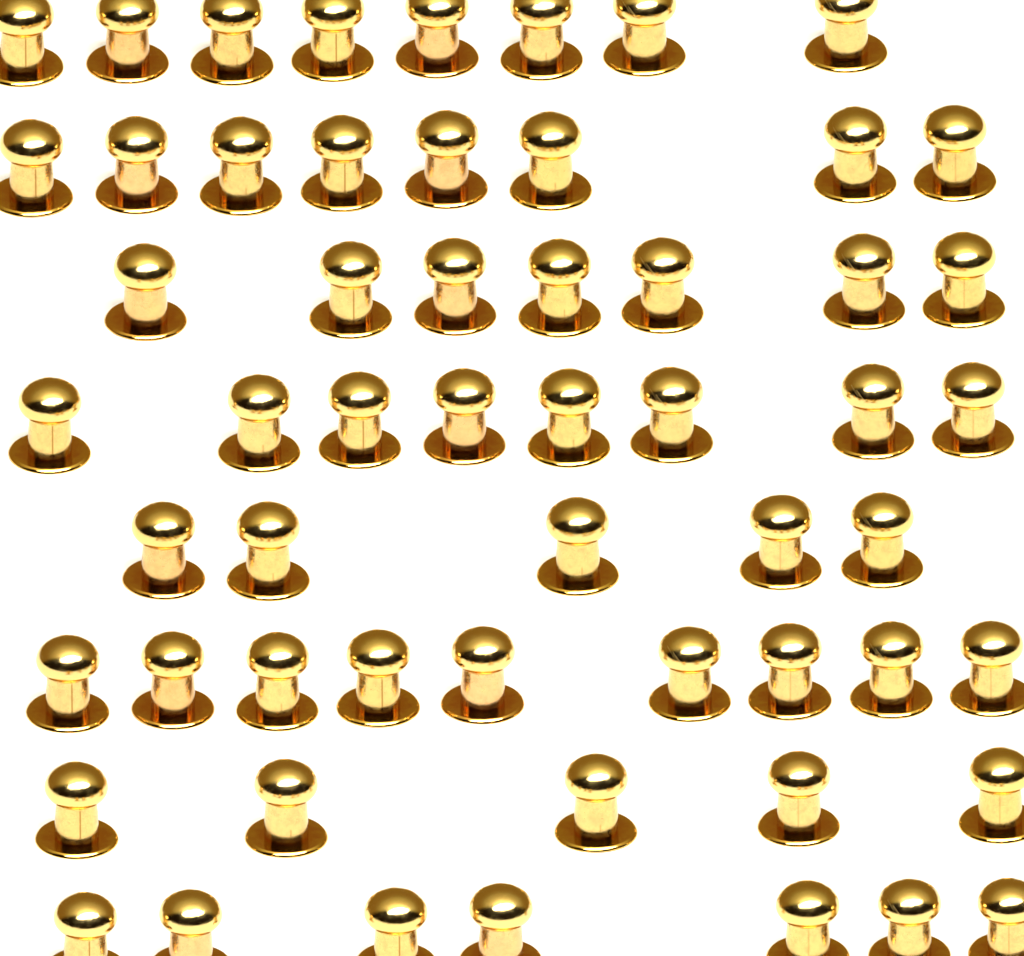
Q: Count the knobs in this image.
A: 57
